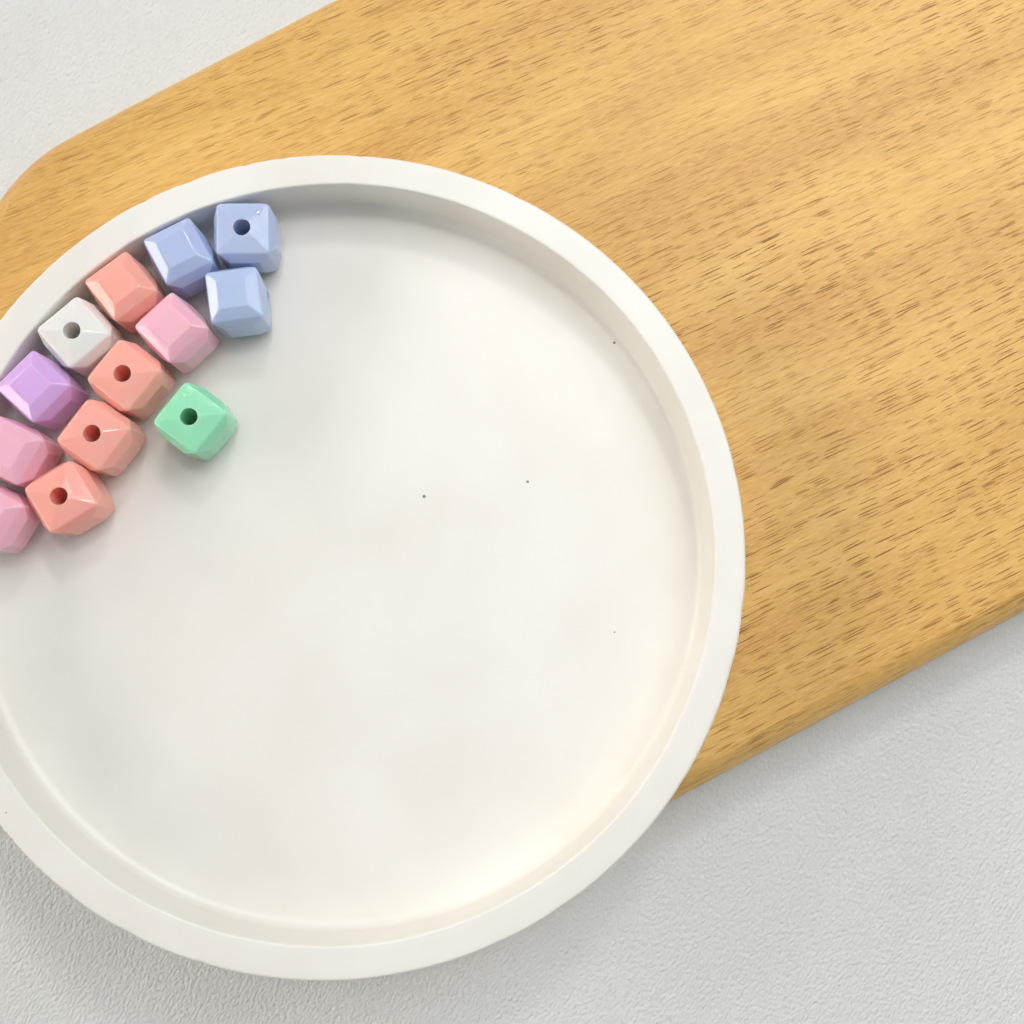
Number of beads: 13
